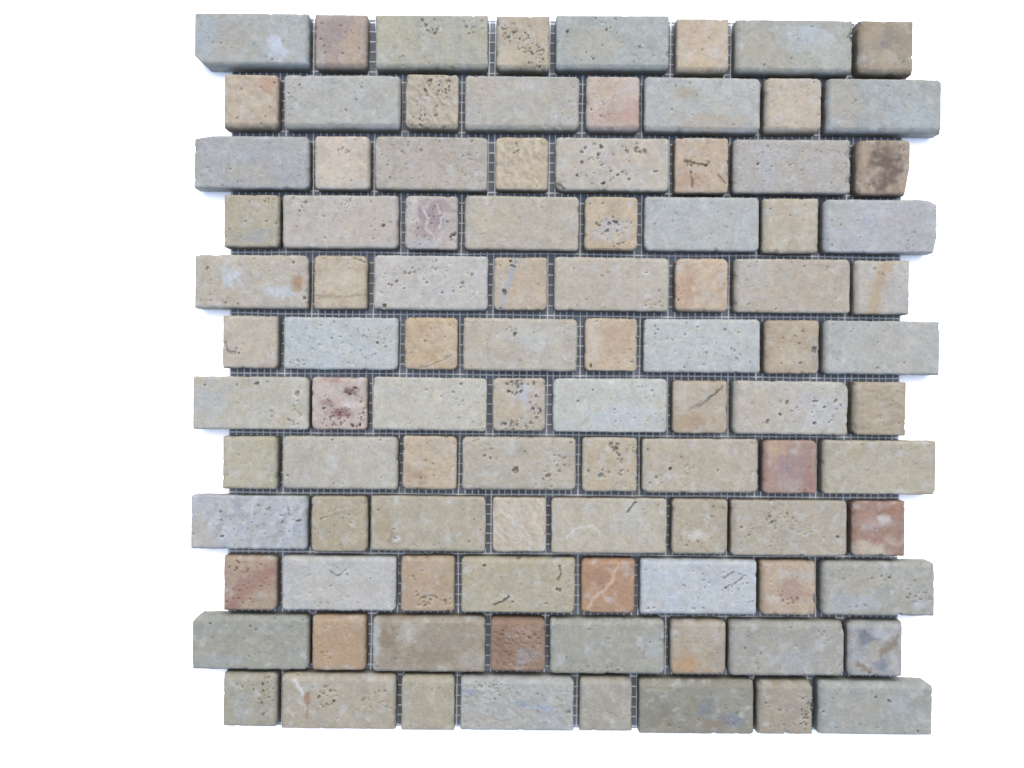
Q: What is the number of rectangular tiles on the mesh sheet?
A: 48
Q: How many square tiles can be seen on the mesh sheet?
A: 48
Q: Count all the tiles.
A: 96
